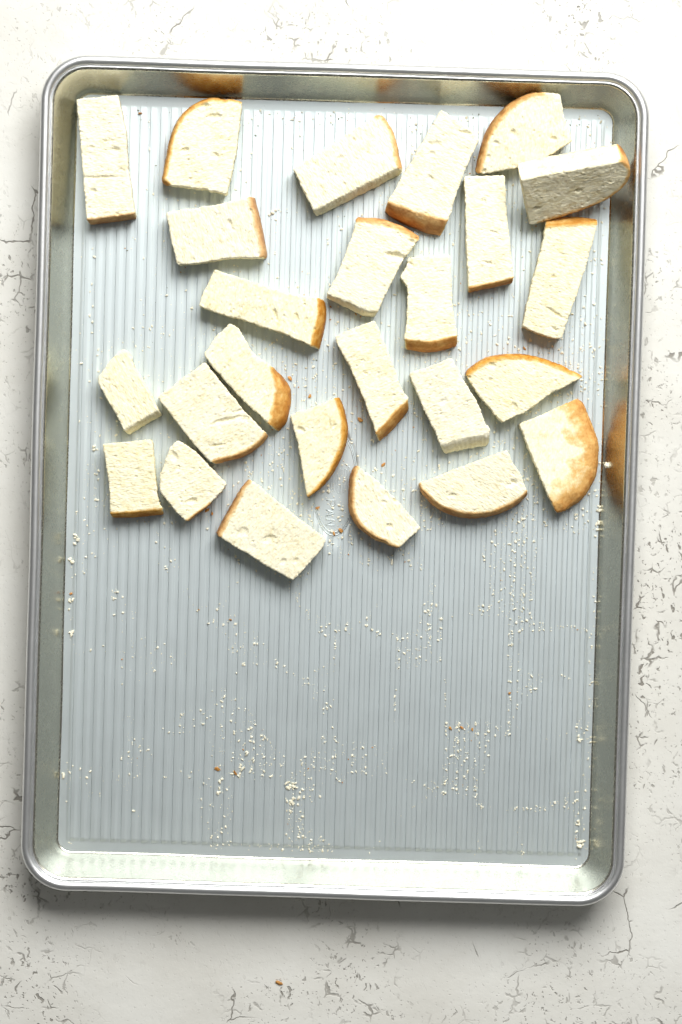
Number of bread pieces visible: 25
